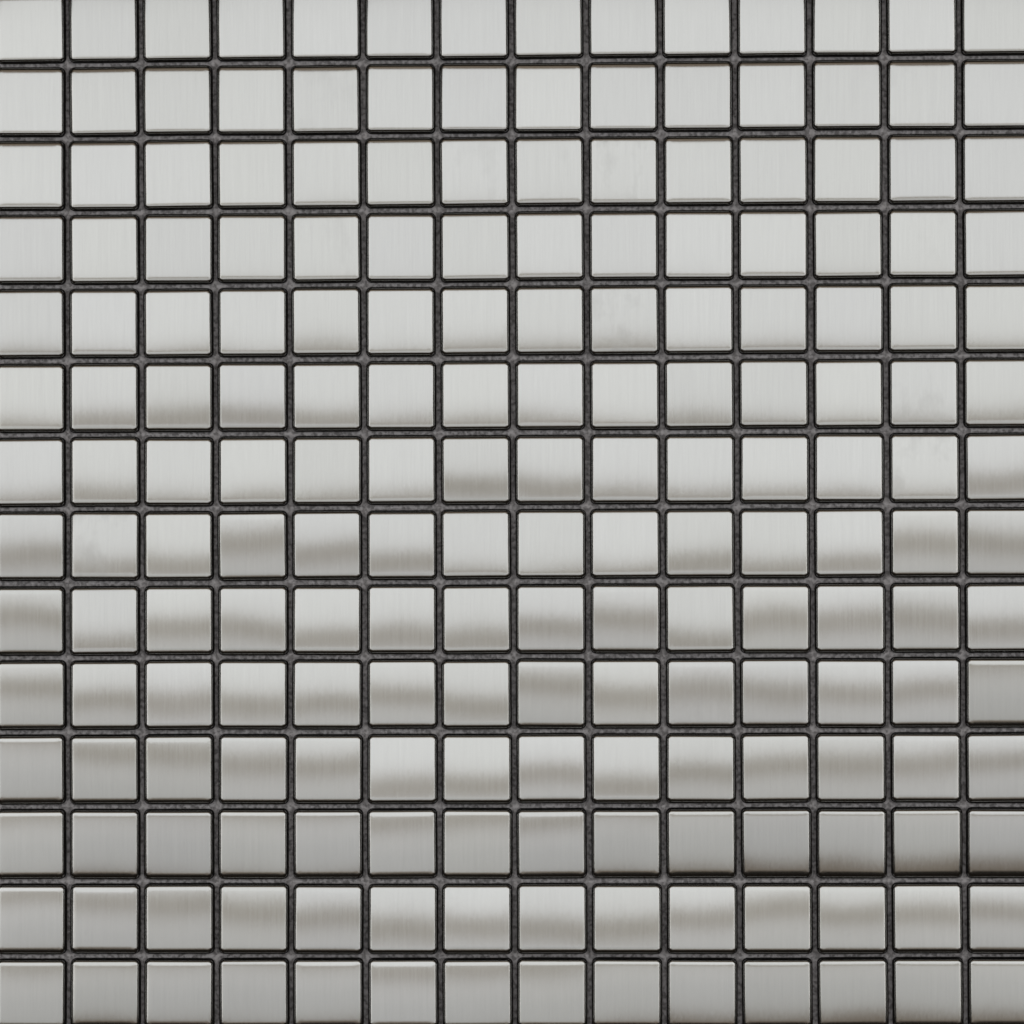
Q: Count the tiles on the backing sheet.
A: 196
